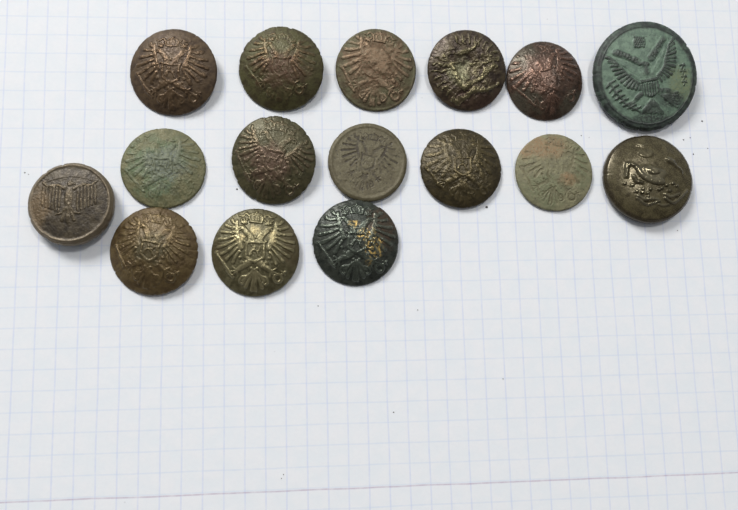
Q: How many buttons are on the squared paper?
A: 16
